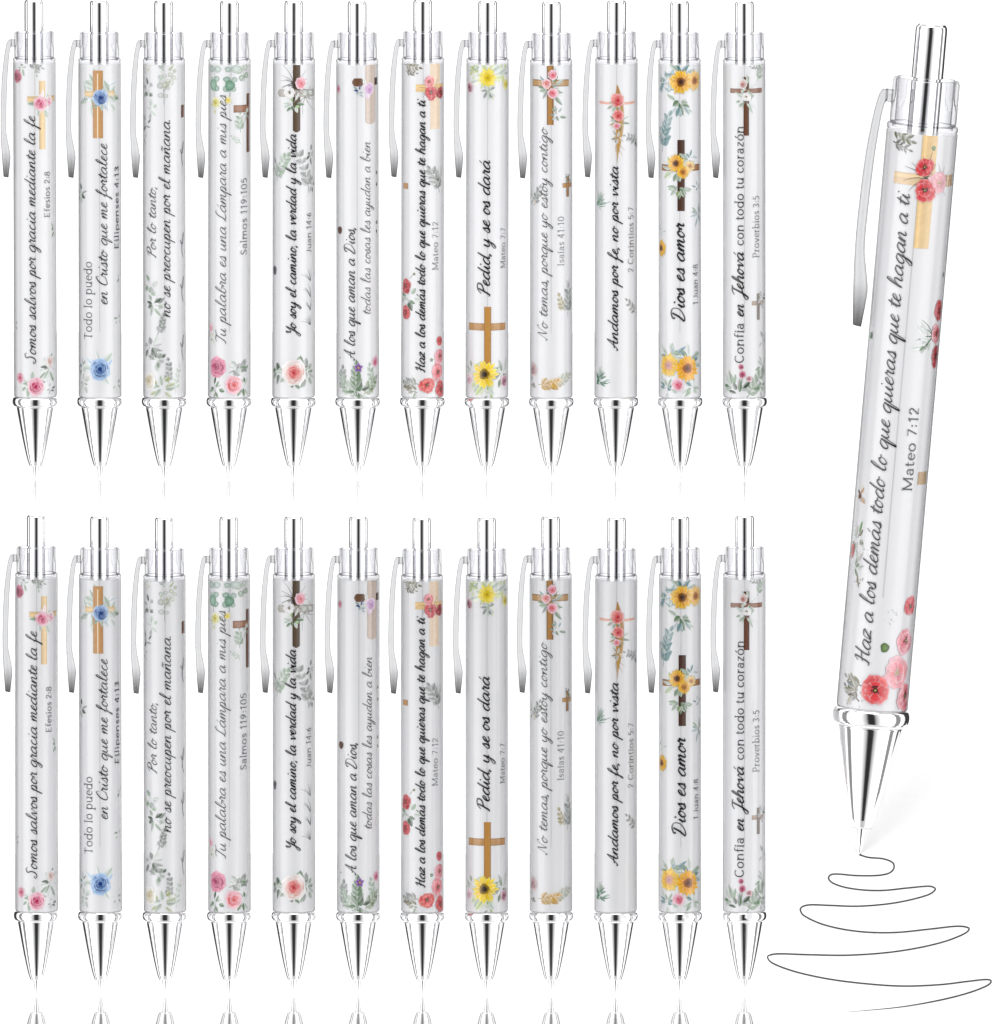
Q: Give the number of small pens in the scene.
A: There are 24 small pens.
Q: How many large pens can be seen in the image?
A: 1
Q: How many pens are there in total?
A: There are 25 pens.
